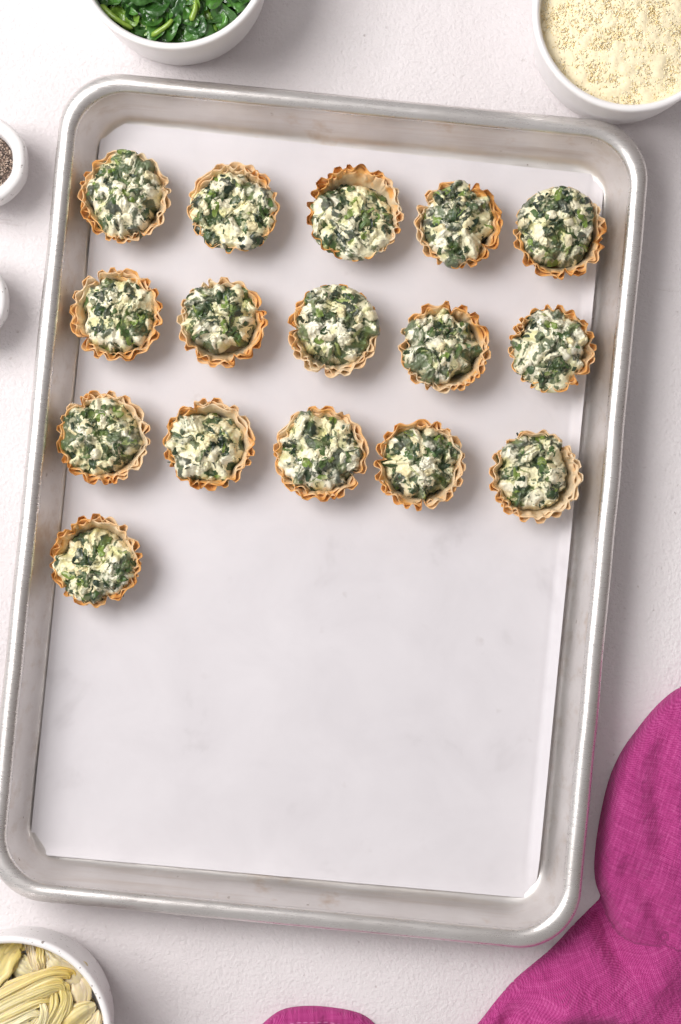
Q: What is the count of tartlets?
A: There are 16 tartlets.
